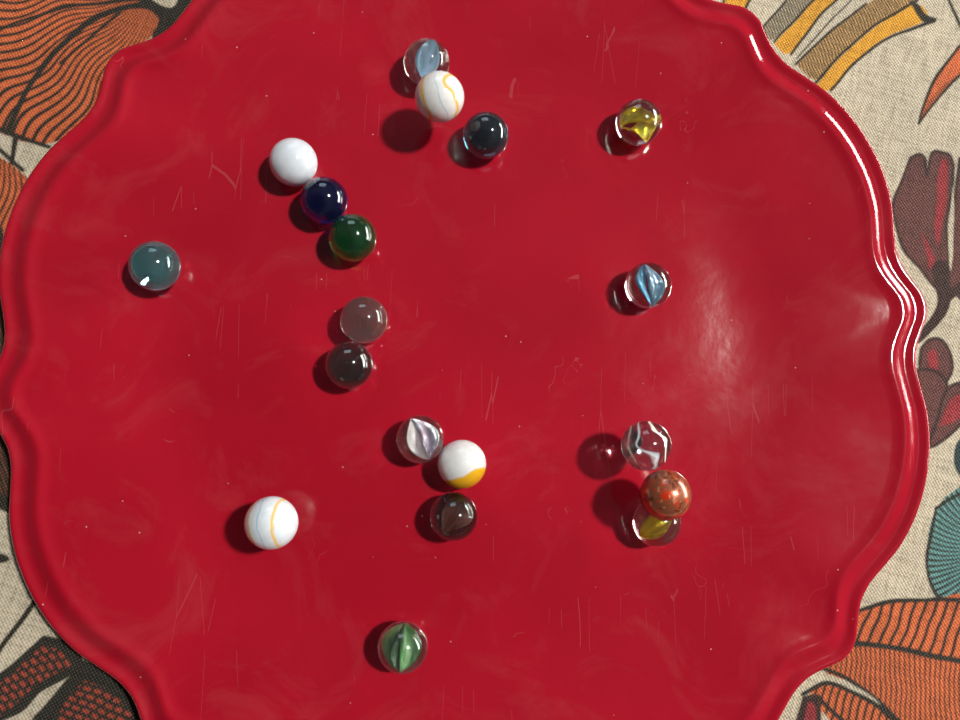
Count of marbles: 19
